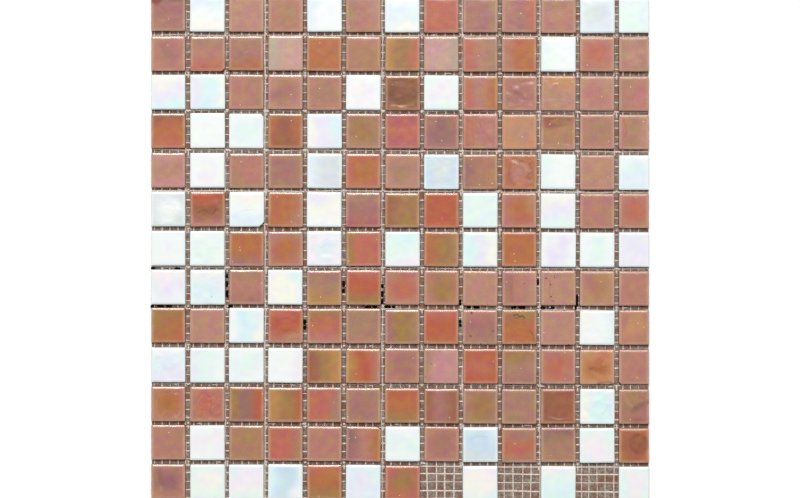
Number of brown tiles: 114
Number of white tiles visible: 52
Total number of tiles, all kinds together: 166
